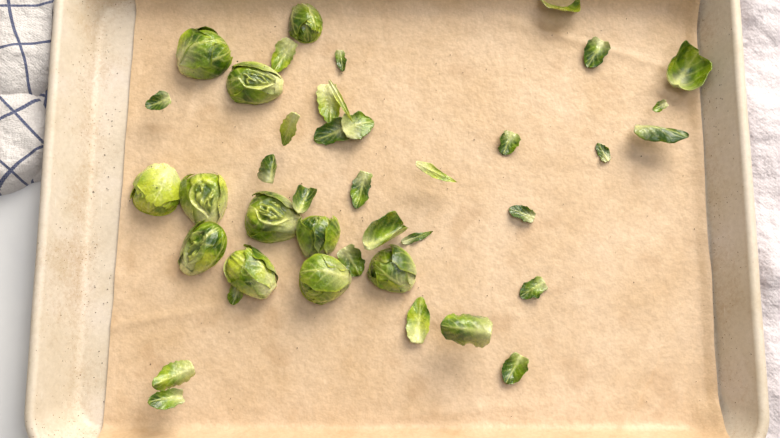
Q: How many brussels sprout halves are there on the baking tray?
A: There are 11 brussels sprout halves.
